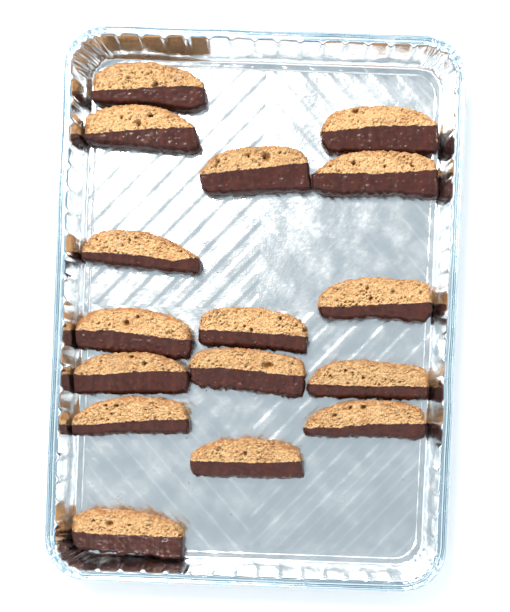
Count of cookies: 16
